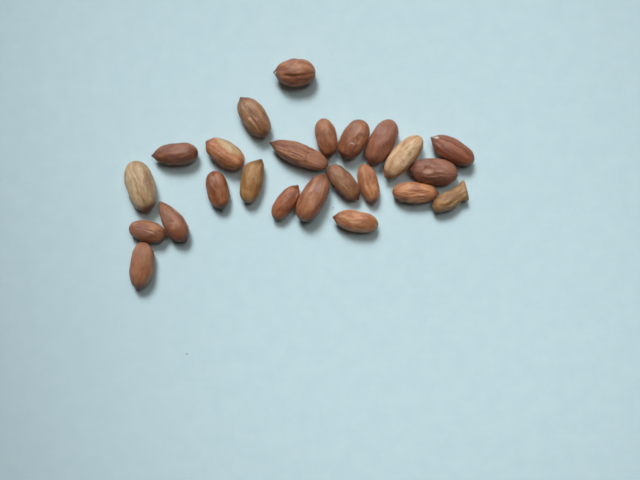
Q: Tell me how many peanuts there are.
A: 24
